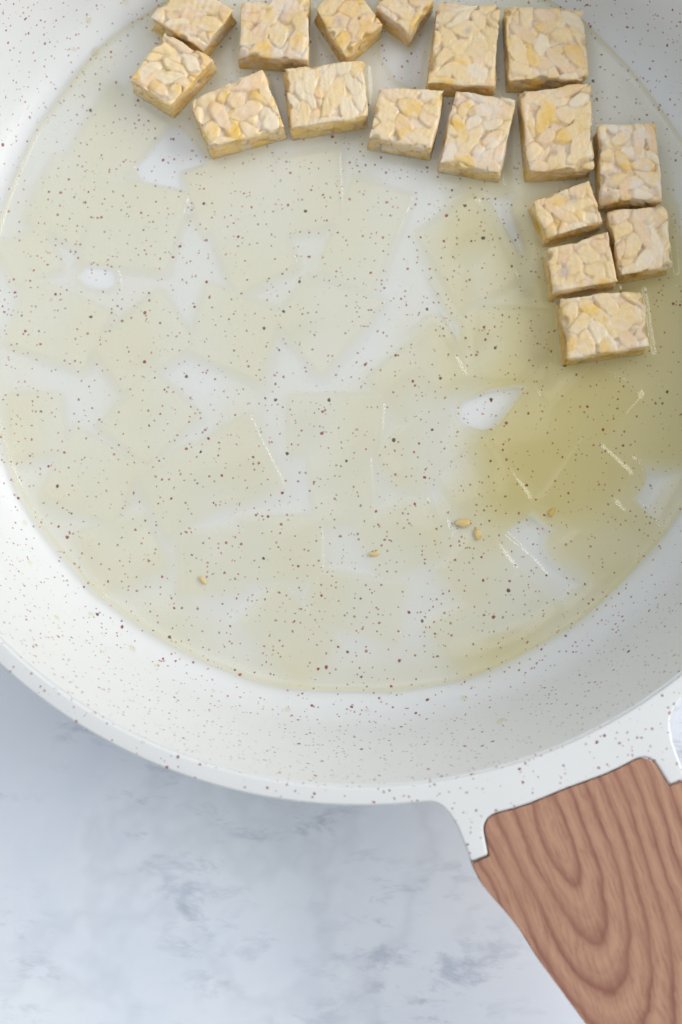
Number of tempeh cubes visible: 17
